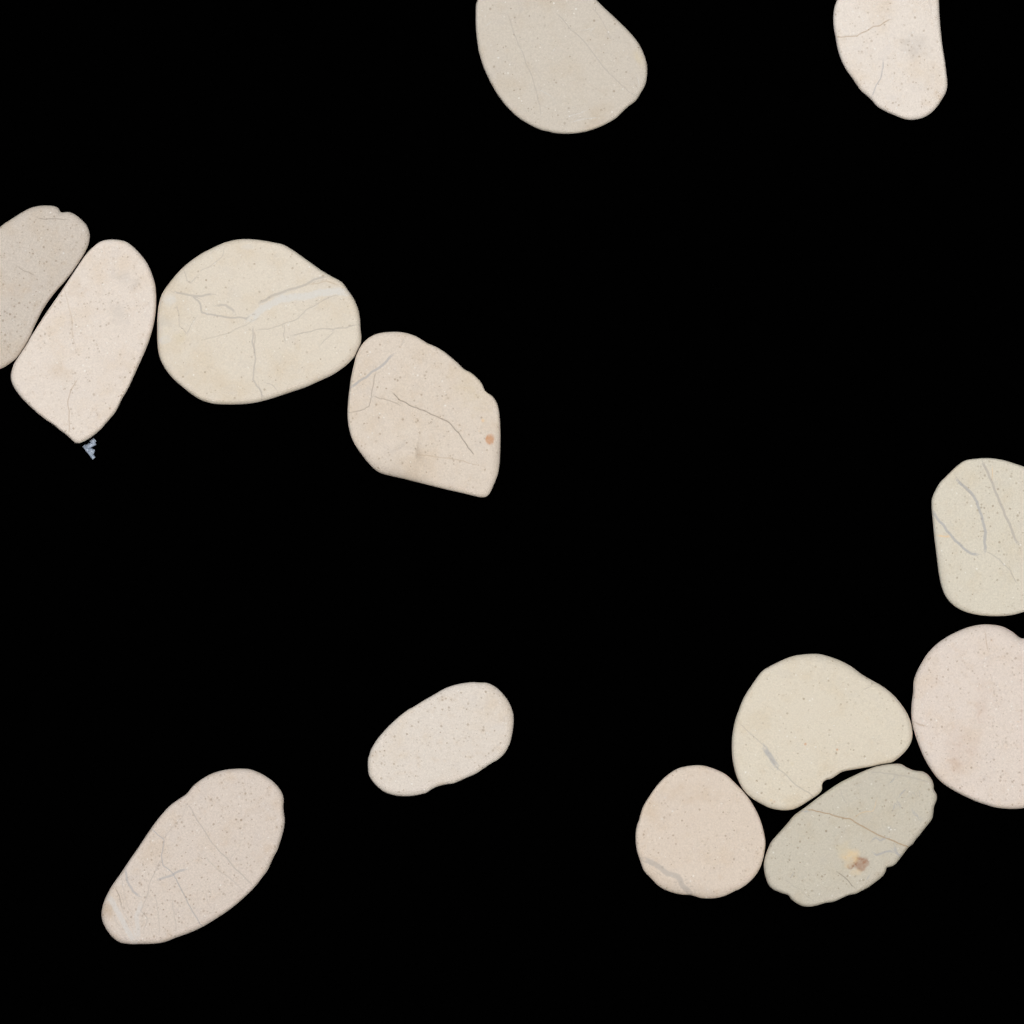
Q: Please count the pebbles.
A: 13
